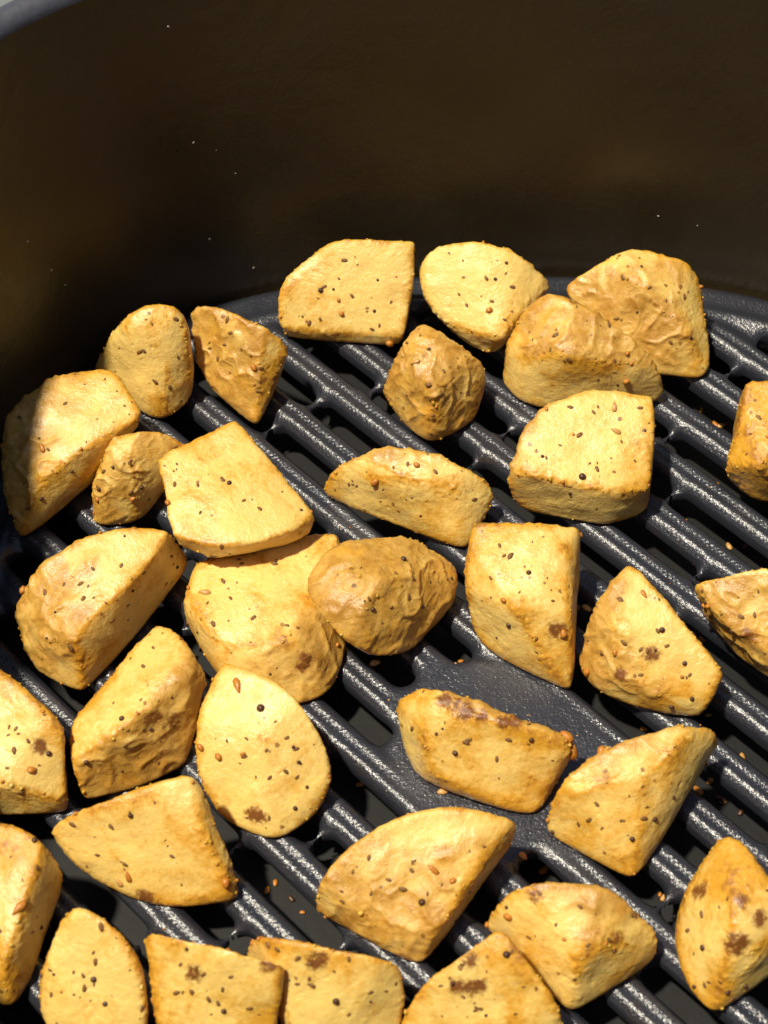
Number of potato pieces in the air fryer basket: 33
